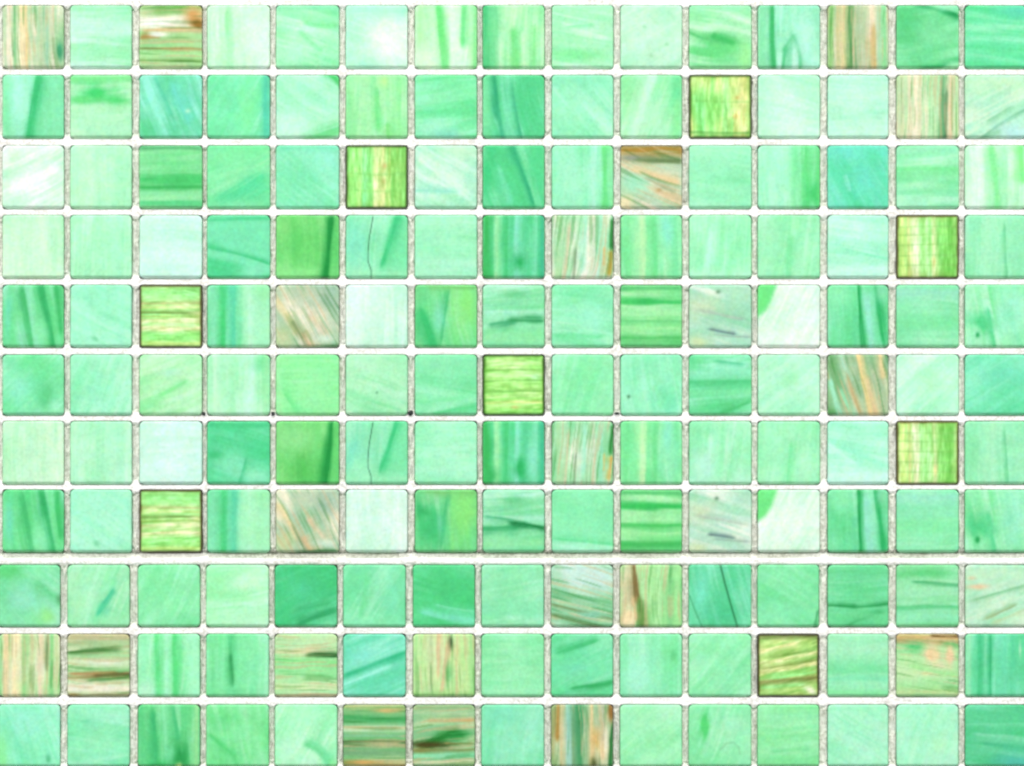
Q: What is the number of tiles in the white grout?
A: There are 165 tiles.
